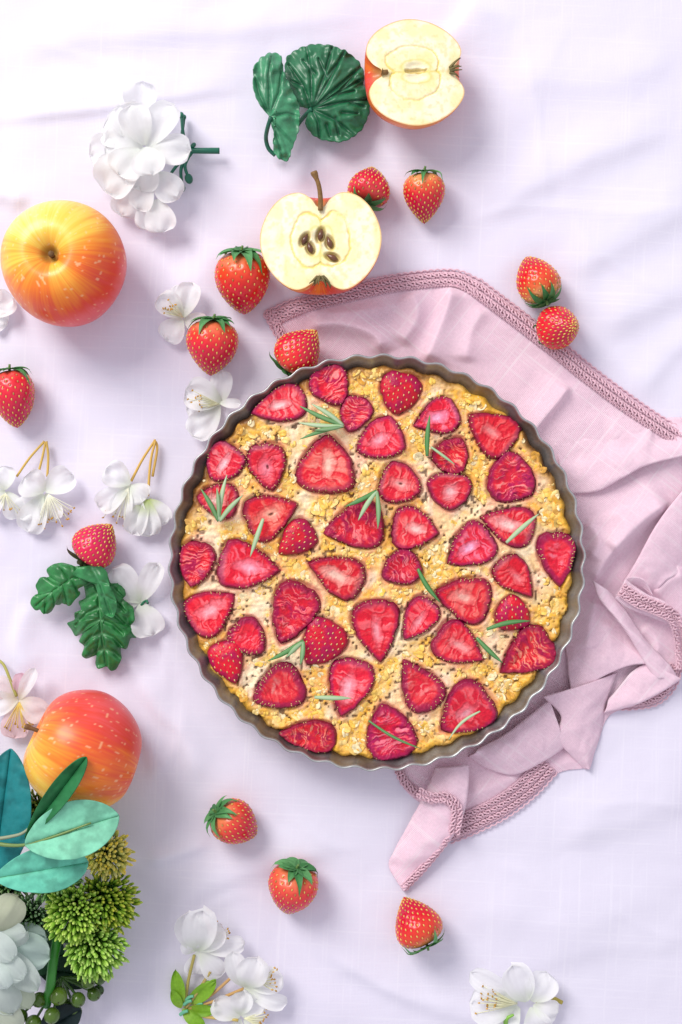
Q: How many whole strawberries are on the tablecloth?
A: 12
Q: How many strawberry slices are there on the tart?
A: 44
